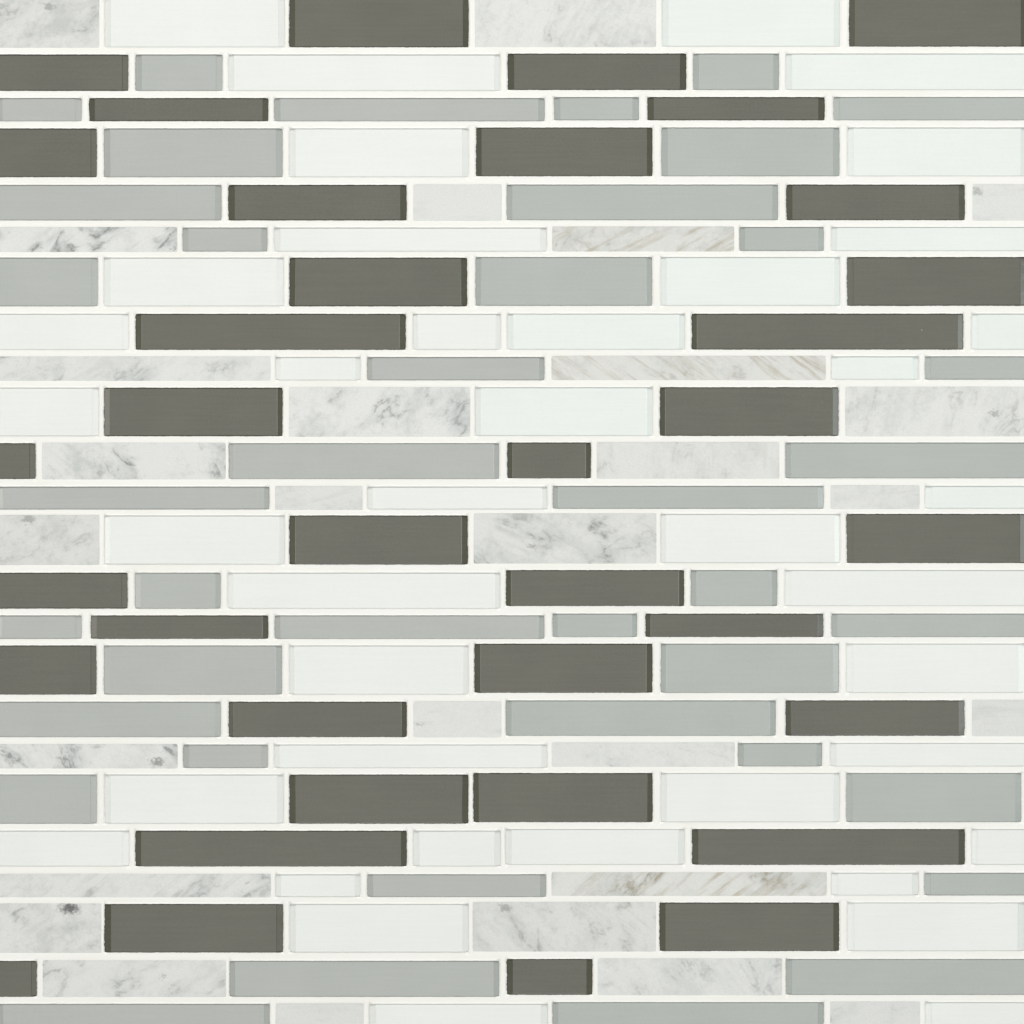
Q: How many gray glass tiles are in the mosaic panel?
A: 40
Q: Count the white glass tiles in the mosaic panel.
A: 40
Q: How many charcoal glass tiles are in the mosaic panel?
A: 36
